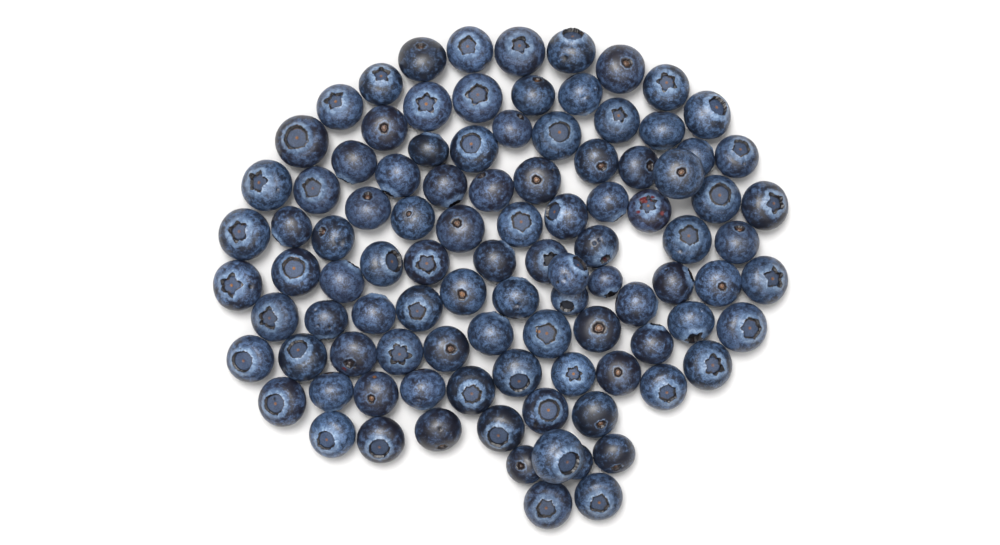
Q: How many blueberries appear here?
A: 101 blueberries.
